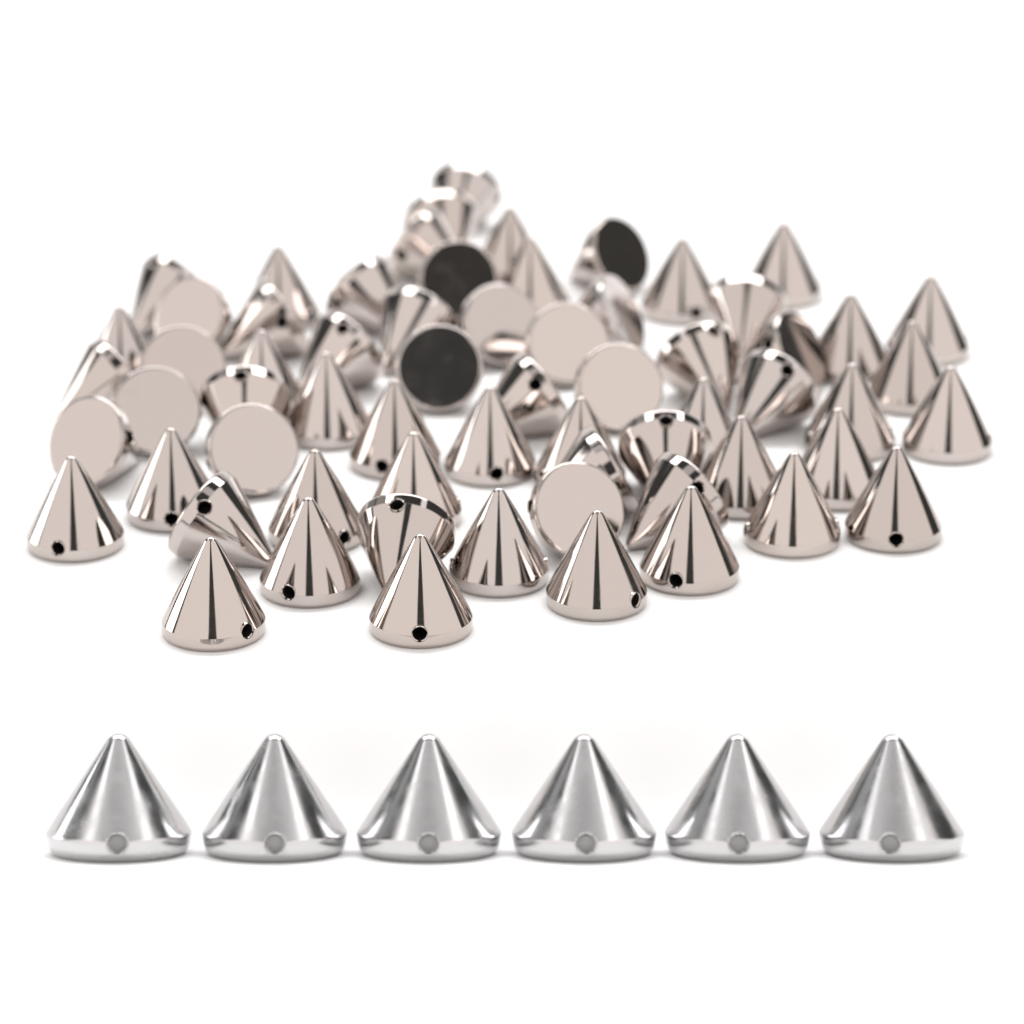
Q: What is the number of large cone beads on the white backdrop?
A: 6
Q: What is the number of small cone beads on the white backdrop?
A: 64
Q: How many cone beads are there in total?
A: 70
